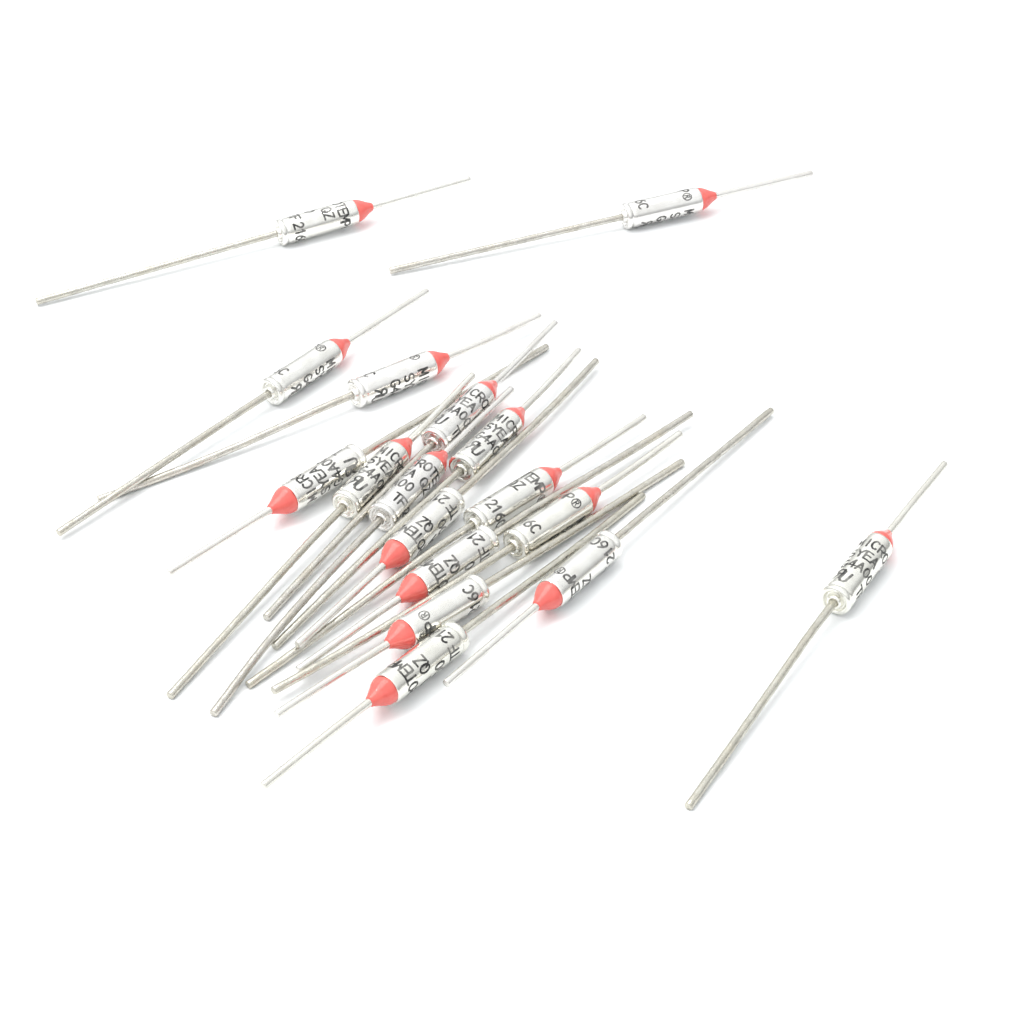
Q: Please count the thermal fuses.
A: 17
